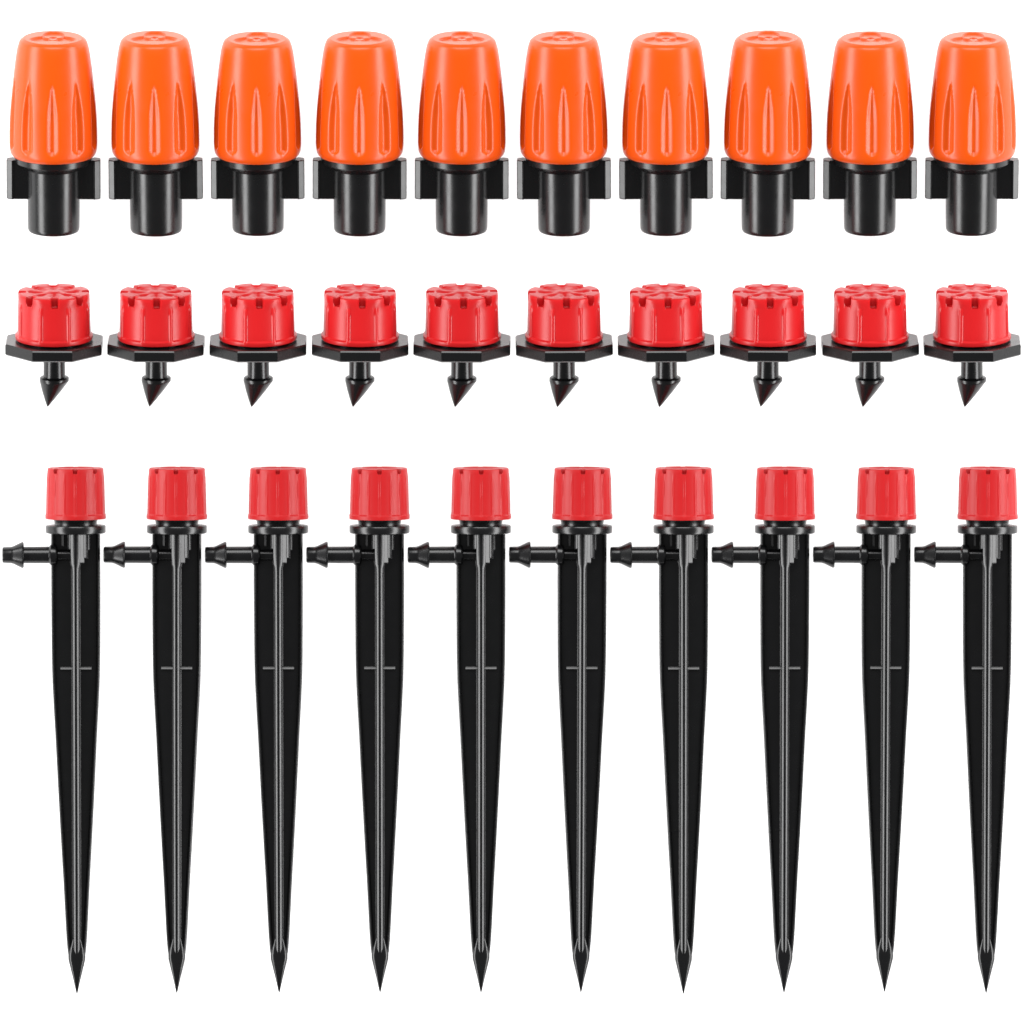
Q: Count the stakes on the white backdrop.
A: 10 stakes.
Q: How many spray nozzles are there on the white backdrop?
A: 10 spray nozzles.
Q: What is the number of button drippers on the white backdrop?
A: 10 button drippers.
